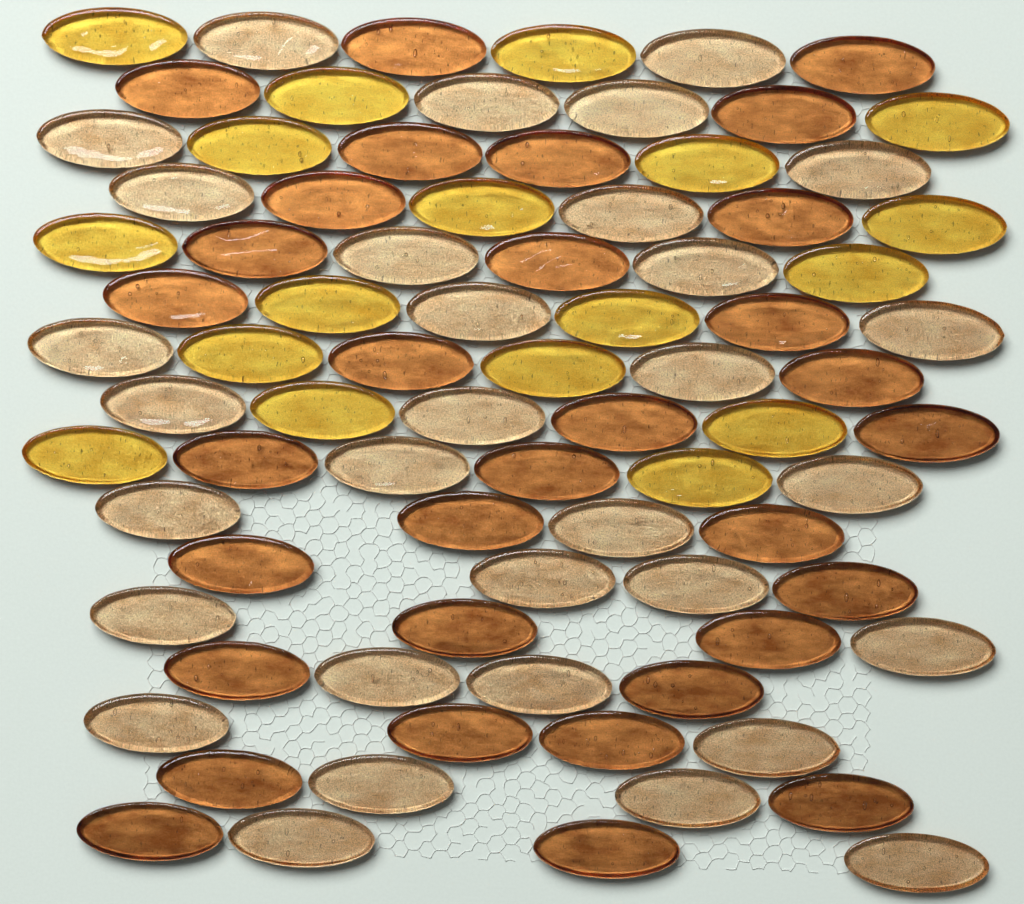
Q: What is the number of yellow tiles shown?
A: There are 18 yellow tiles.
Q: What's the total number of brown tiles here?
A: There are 32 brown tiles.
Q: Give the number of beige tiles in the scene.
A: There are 32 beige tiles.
